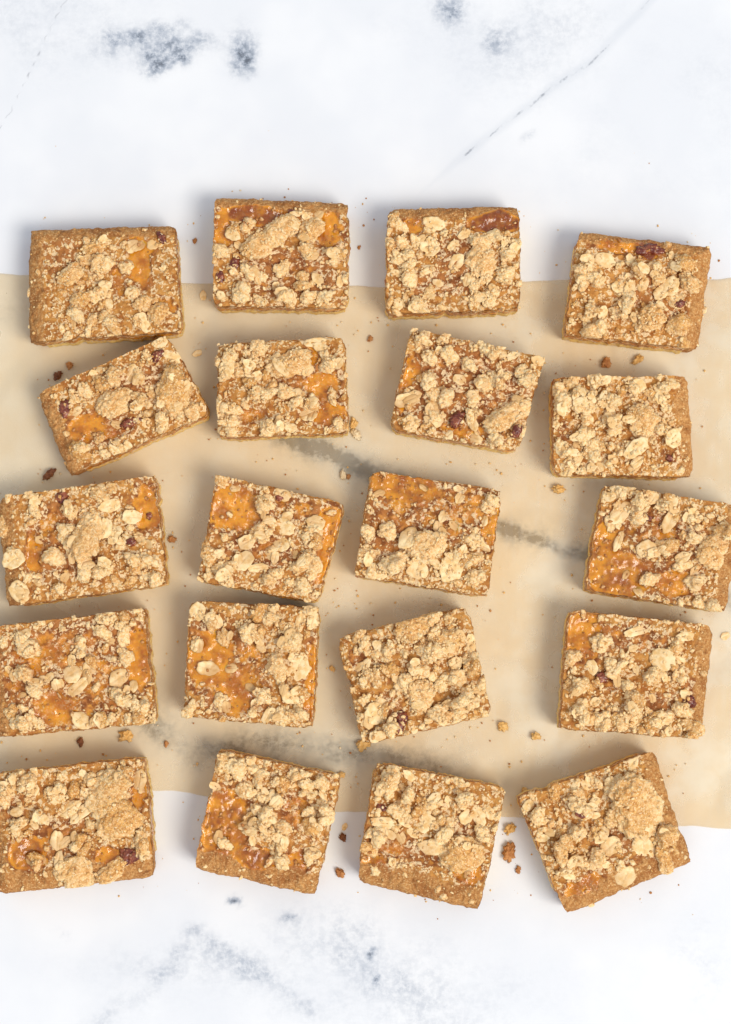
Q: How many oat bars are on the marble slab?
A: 20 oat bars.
